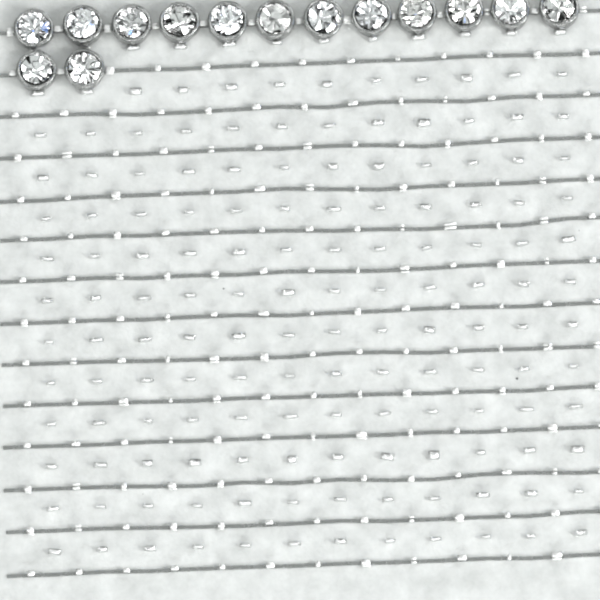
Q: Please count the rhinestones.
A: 14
